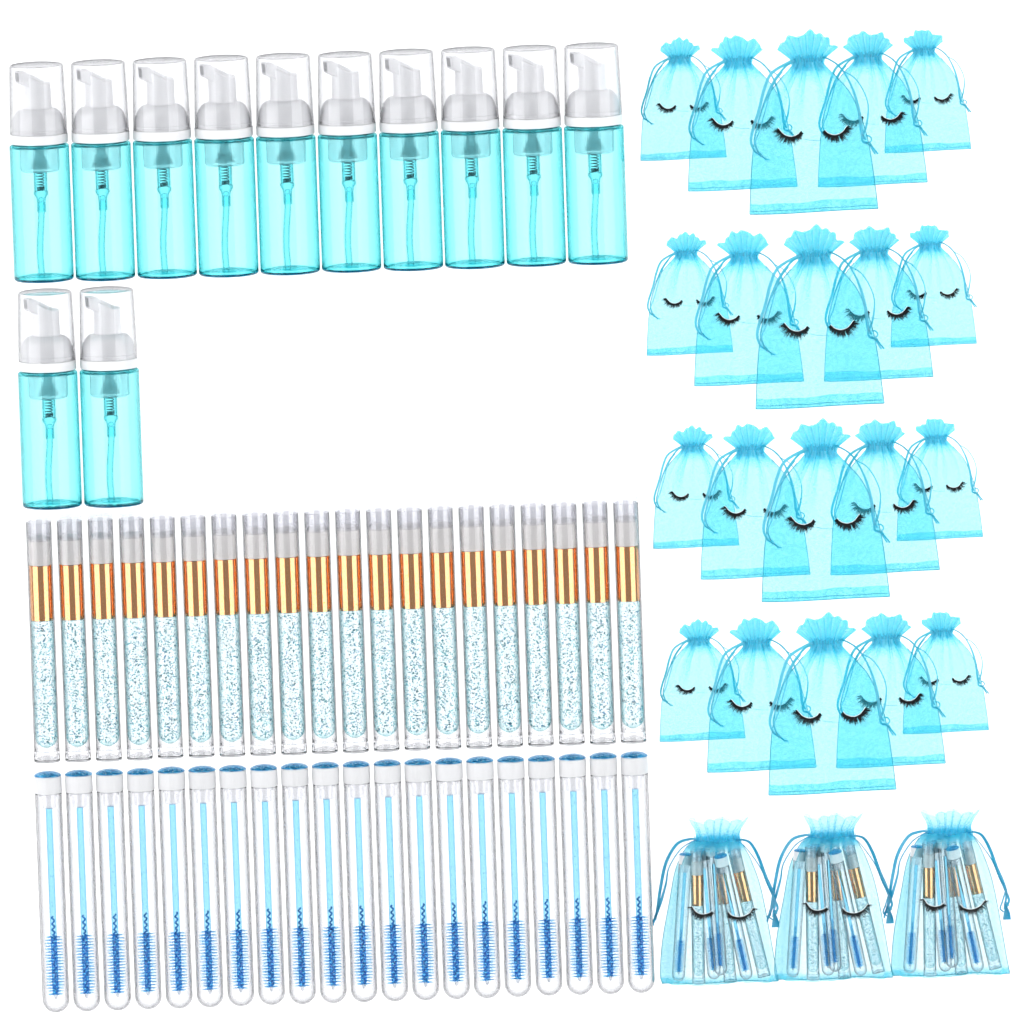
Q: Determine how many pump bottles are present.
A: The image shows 12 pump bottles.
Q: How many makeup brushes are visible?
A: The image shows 29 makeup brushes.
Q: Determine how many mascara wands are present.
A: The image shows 32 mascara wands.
